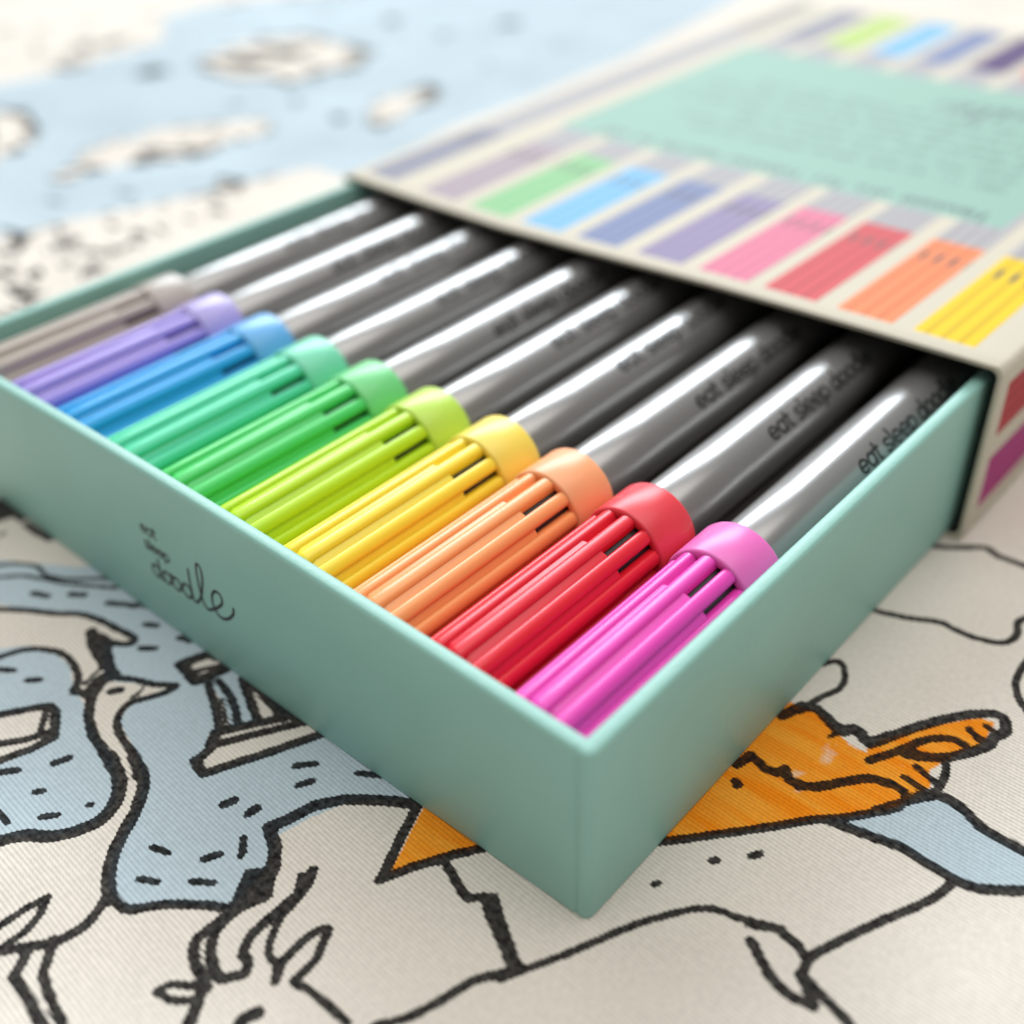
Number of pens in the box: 10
